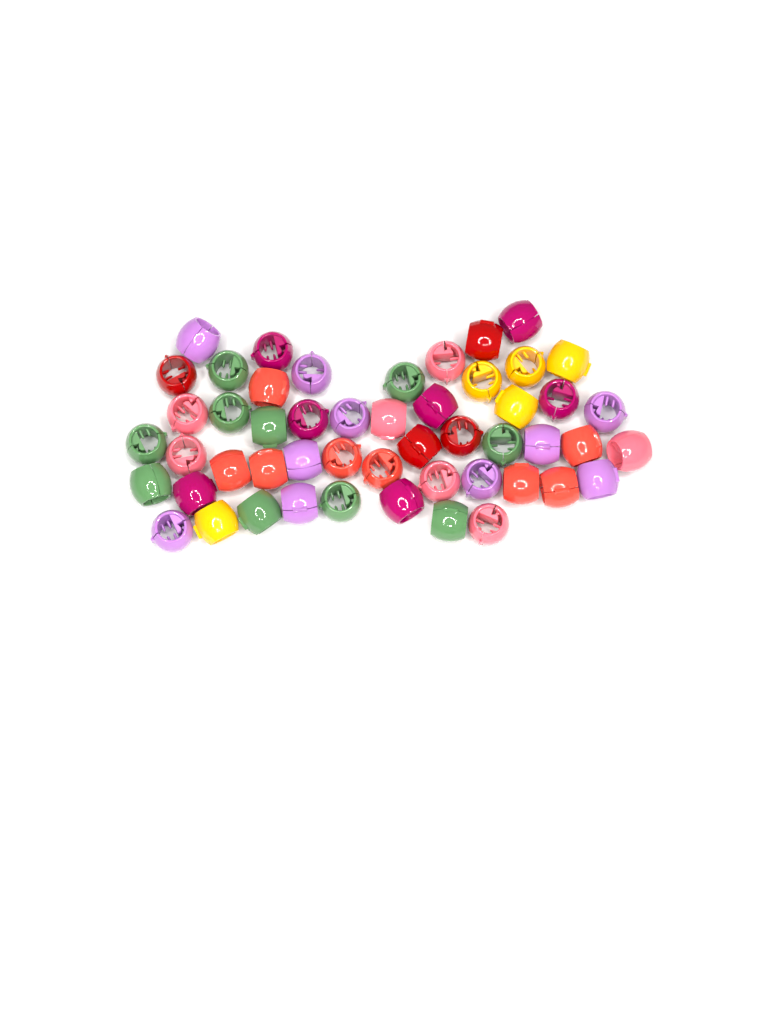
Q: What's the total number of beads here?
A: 51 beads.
